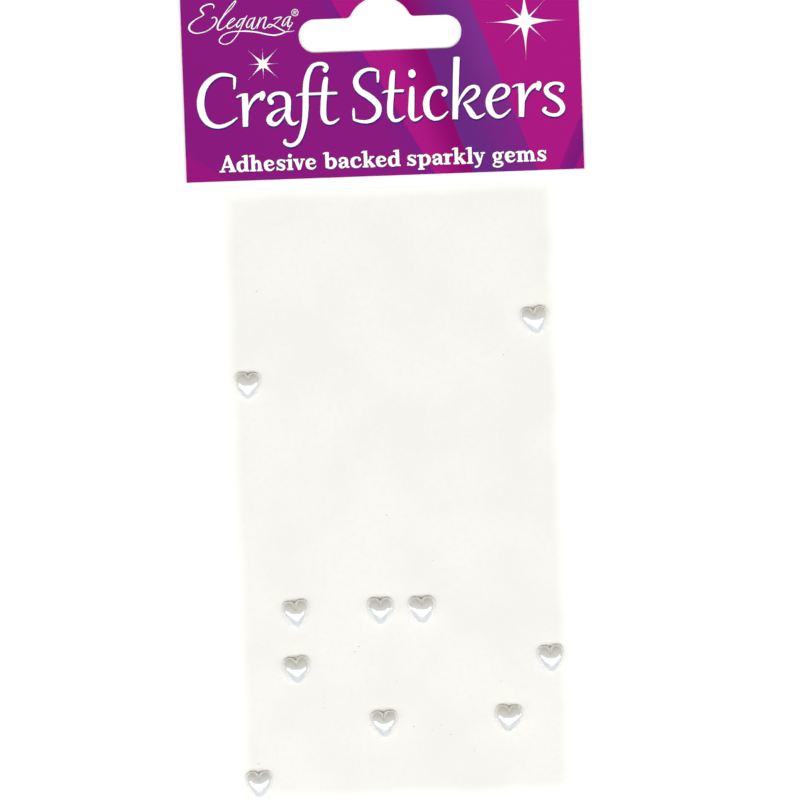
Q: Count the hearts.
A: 10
